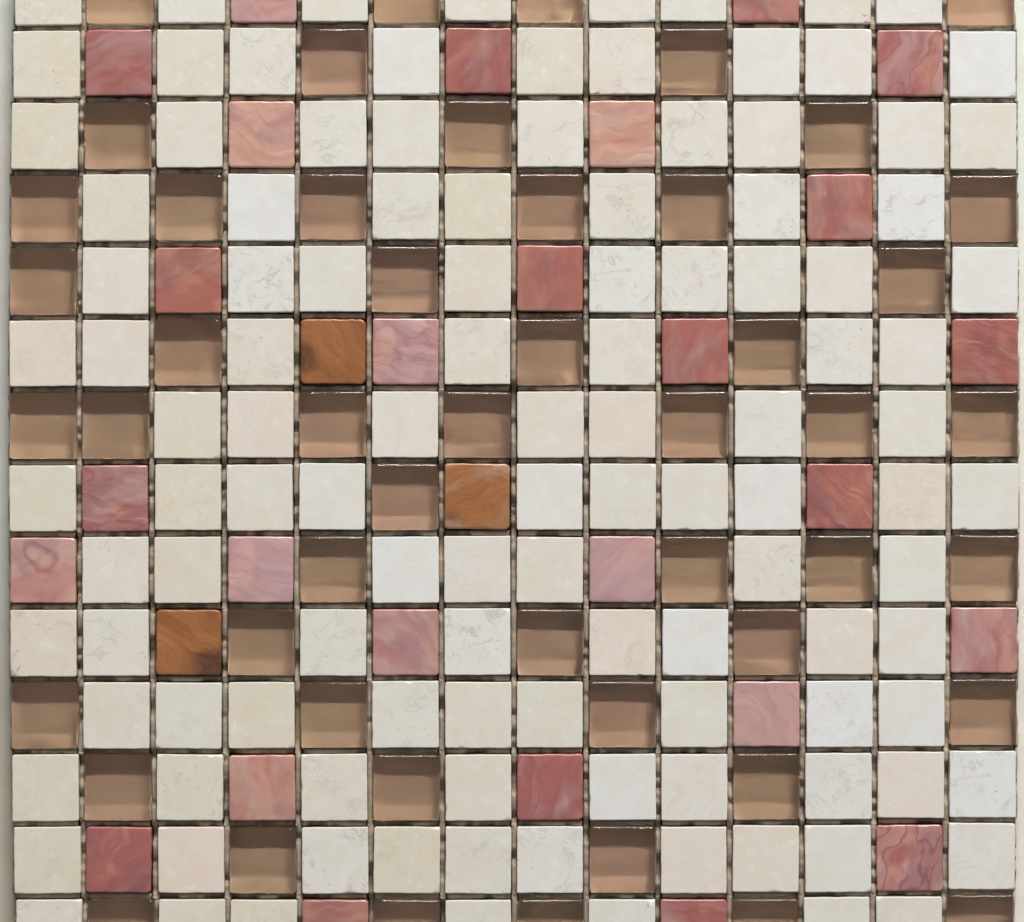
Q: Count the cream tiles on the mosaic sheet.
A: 116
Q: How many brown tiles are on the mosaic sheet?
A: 50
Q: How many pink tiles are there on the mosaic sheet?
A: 27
